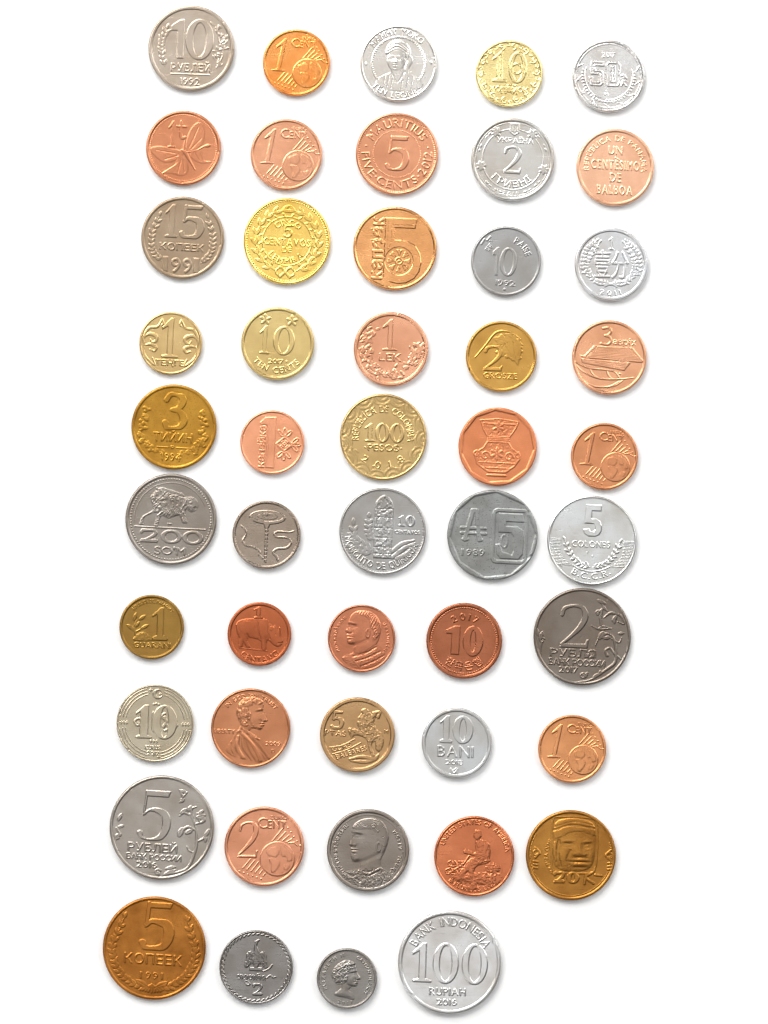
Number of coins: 49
